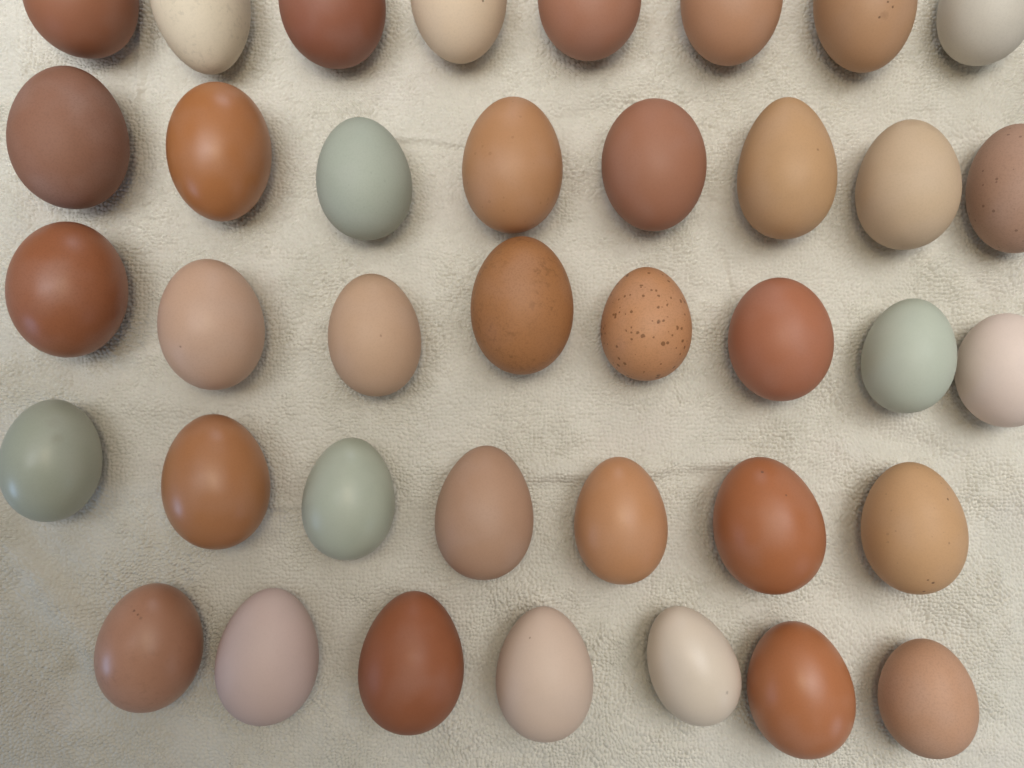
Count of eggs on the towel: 38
